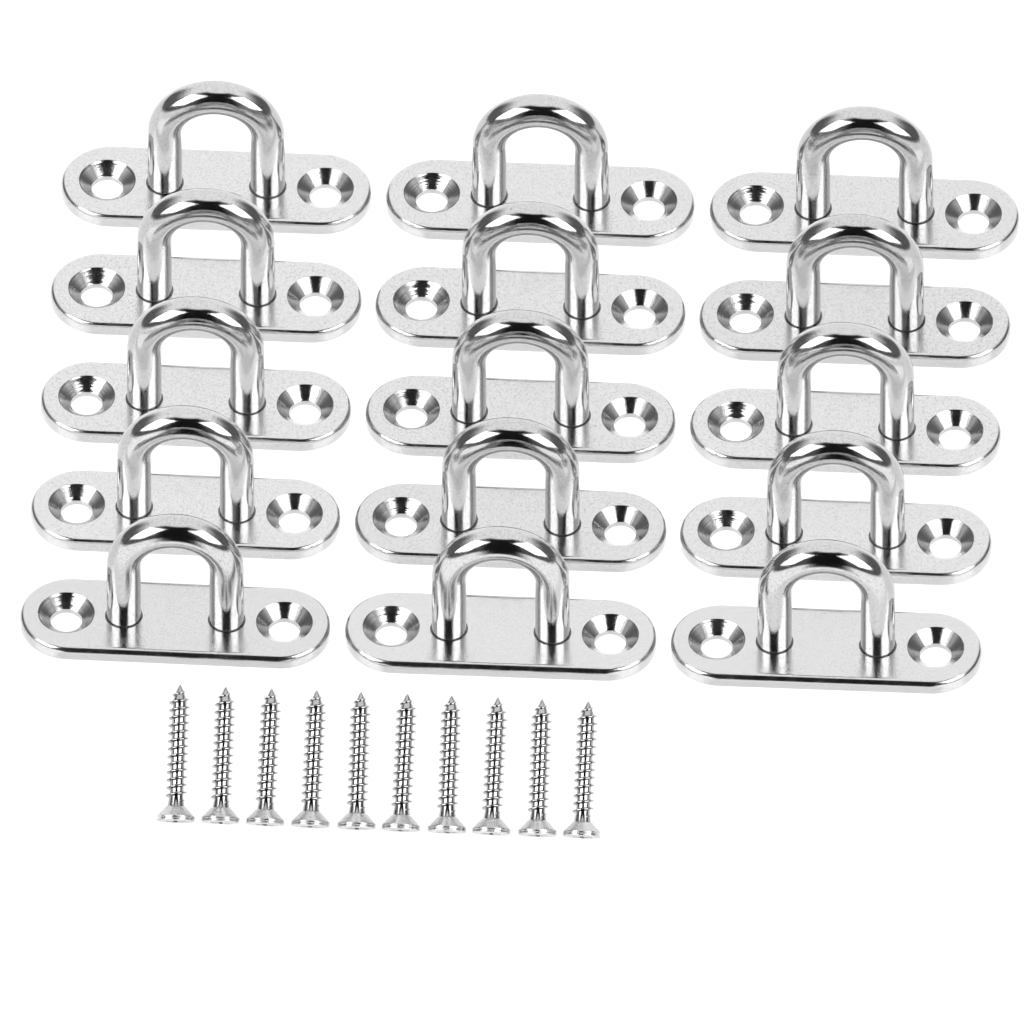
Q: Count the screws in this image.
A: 10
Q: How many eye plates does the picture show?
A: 15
